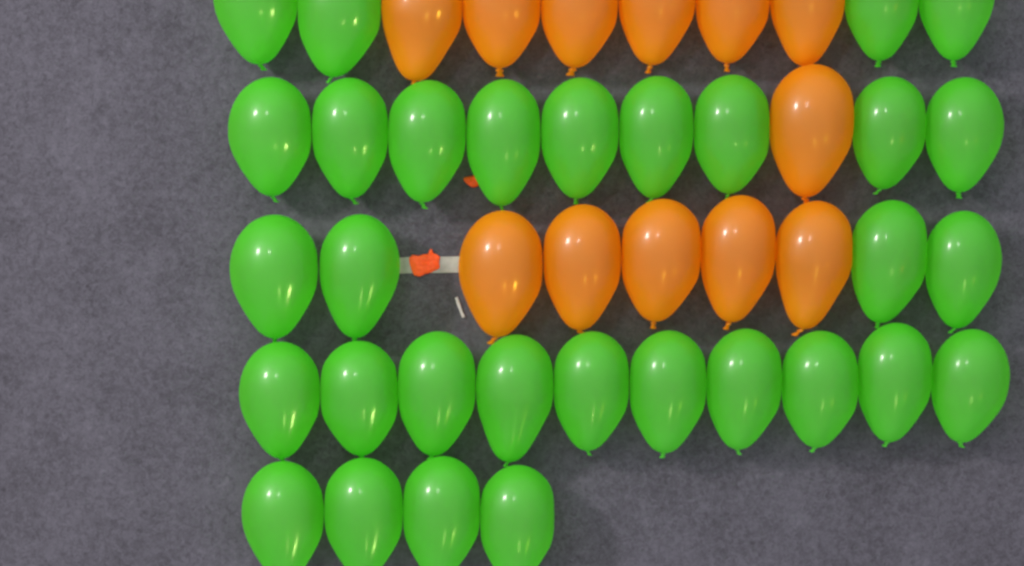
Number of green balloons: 31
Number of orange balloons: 12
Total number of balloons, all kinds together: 43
